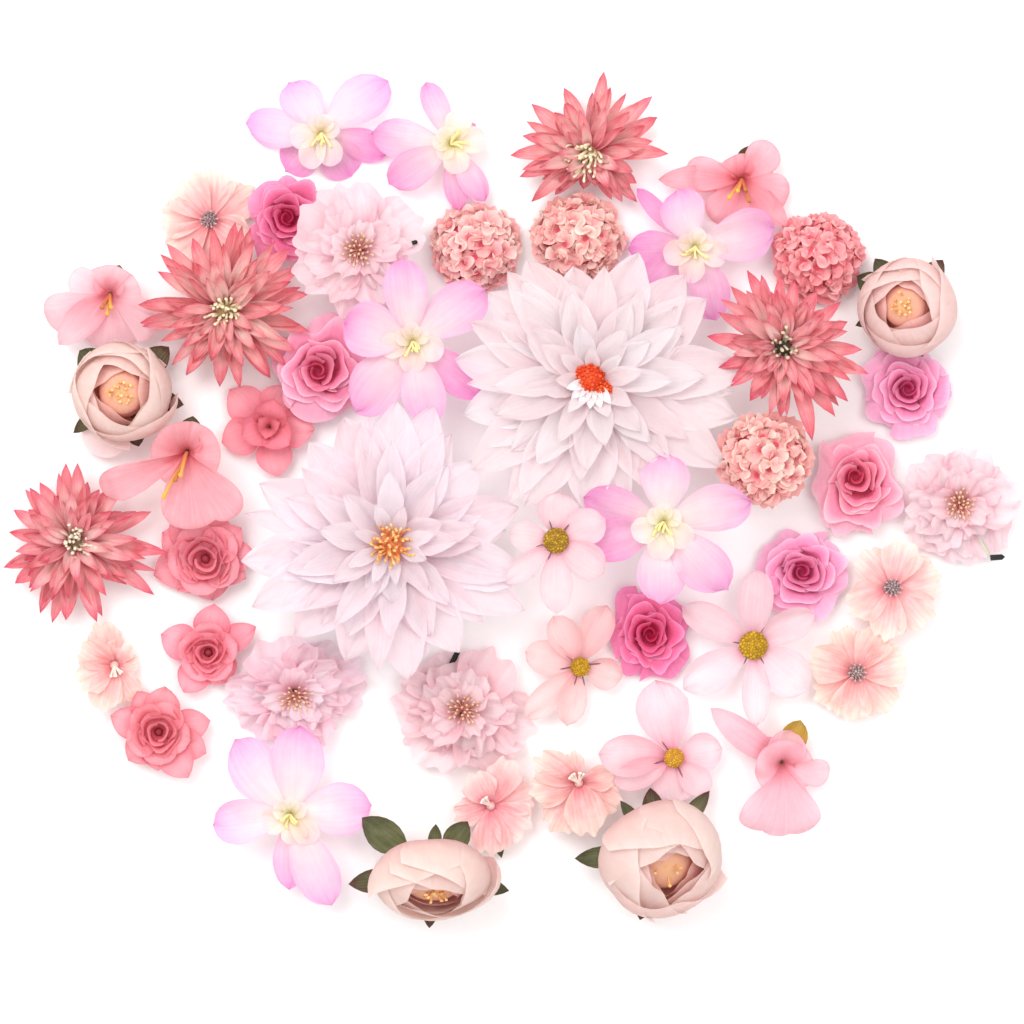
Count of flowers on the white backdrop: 48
